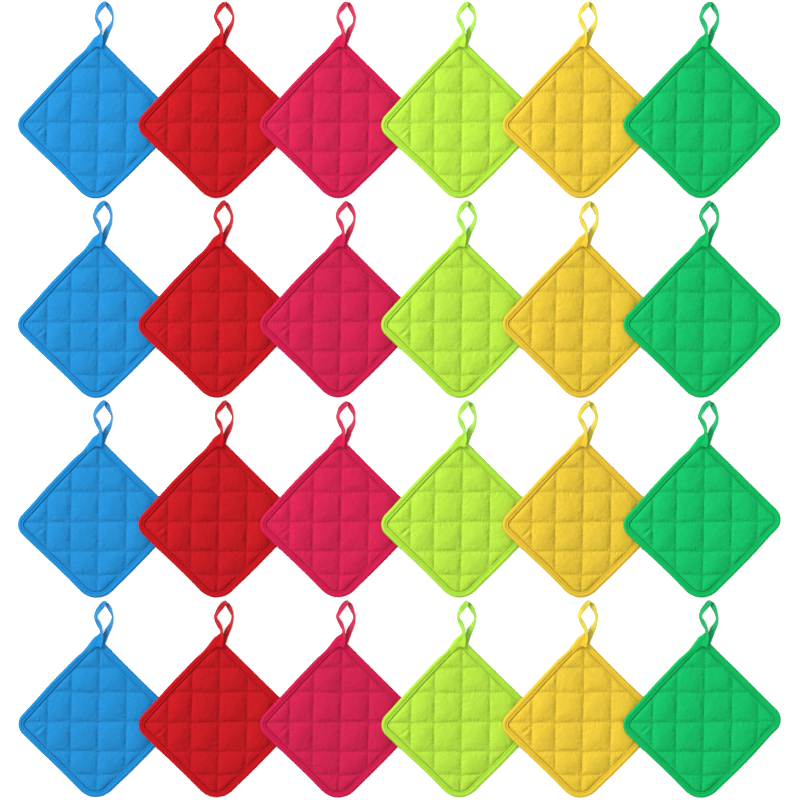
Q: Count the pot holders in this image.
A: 24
